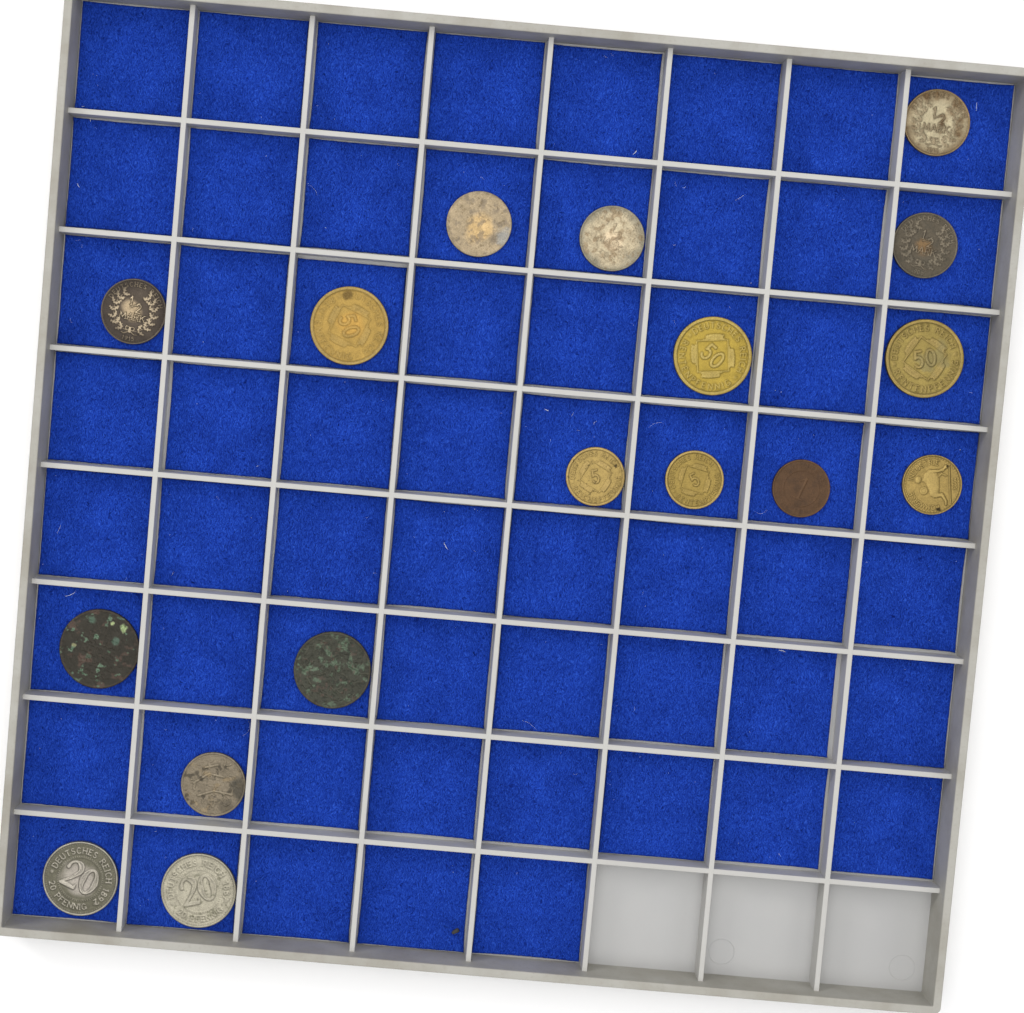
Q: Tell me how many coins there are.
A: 17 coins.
